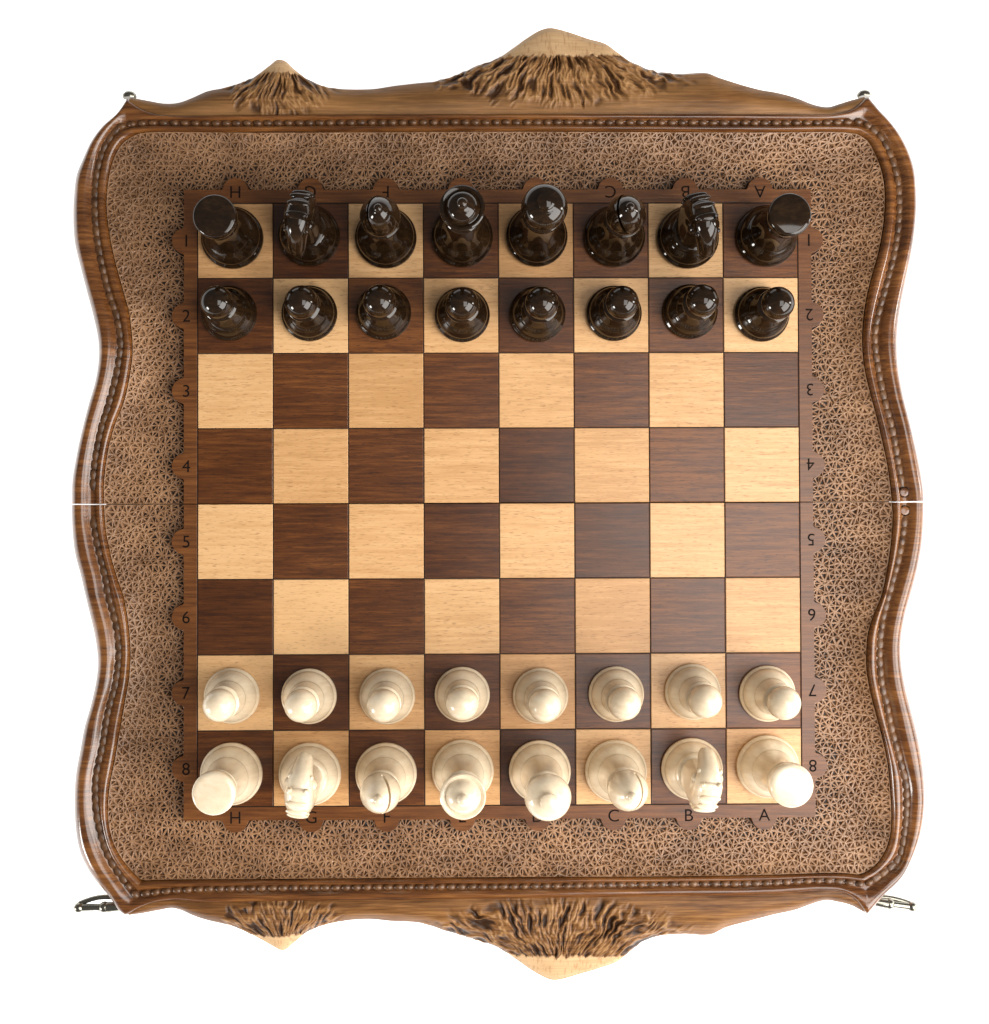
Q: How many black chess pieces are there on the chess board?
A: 16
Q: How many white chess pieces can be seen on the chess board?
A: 16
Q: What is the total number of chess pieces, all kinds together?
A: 32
